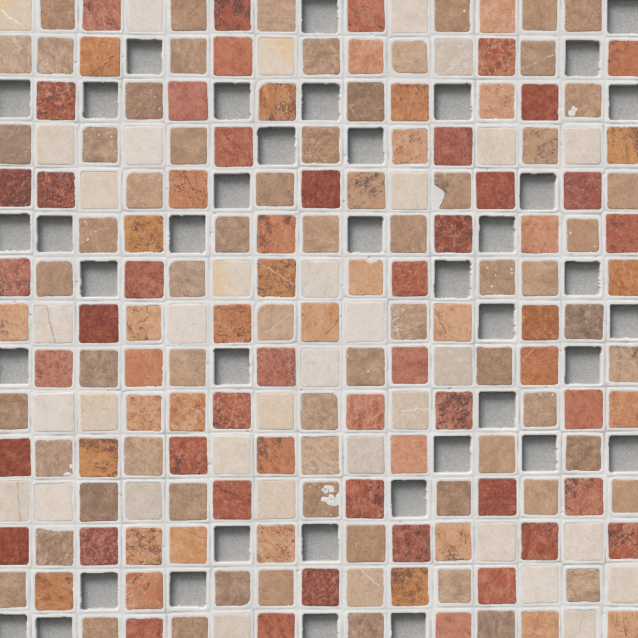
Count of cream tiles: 34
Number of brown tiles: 68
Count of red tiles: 44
